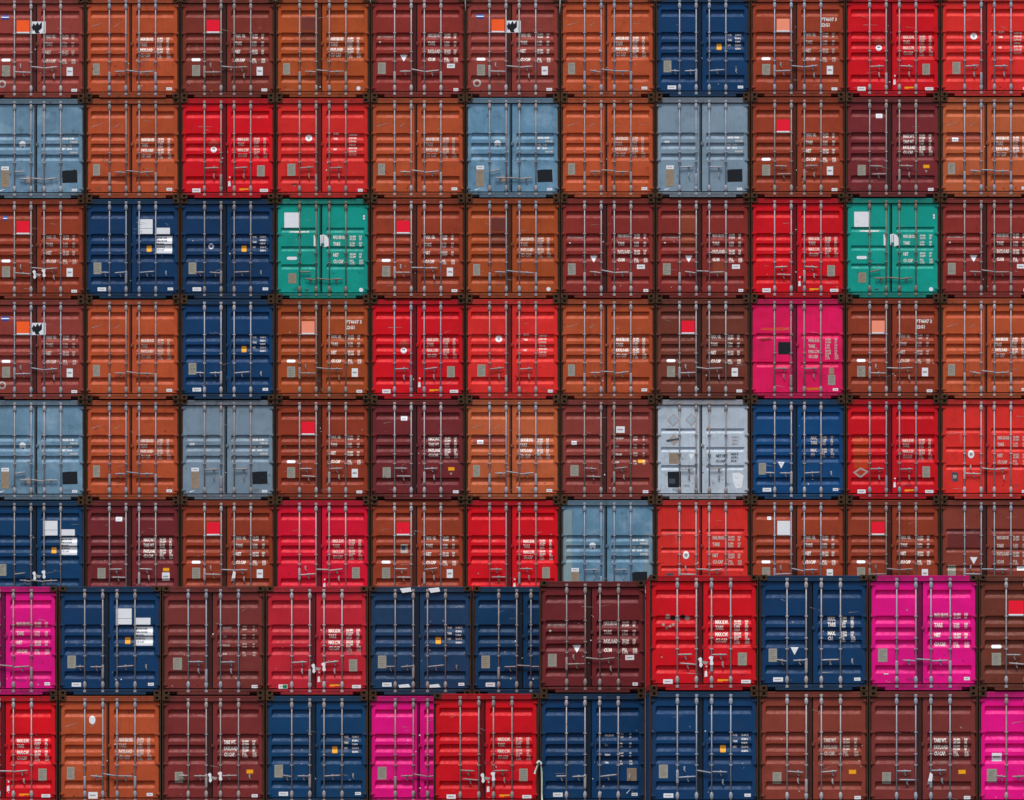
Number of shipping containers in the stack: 88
